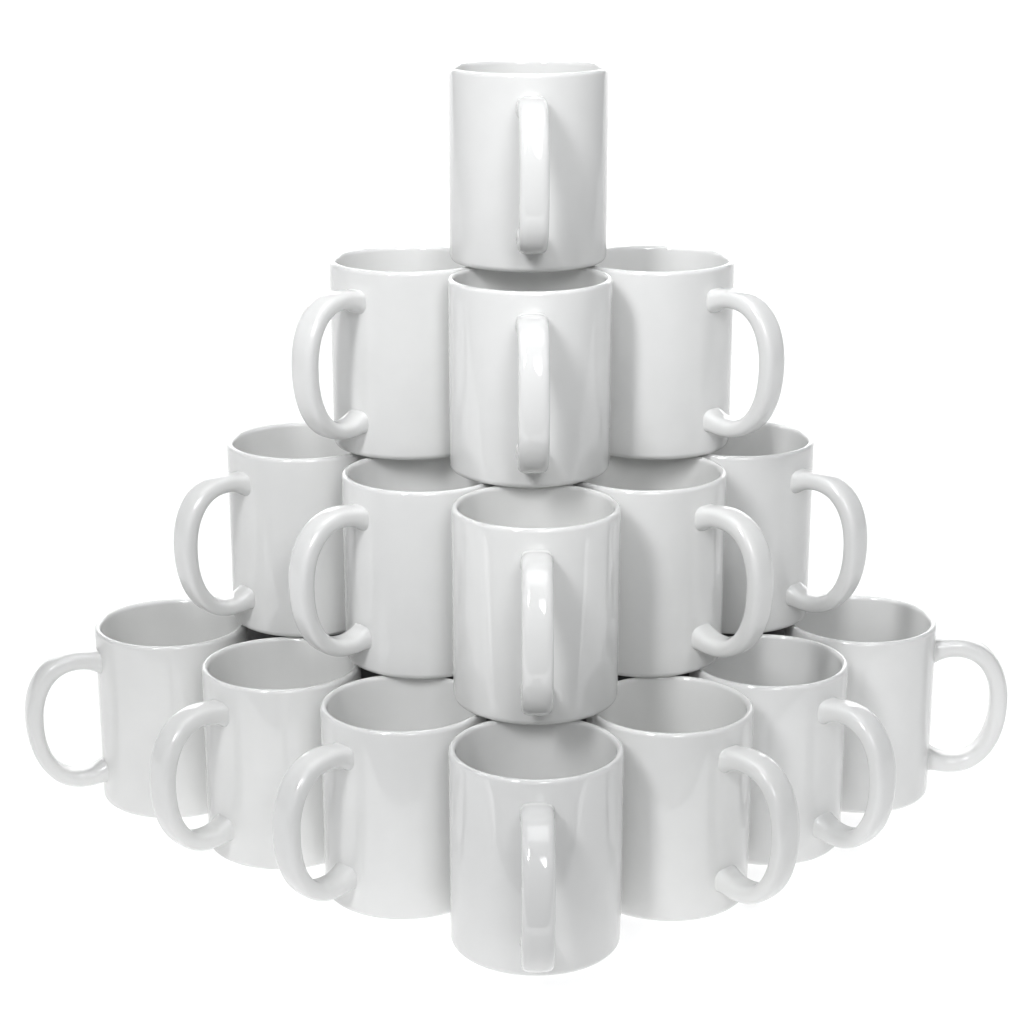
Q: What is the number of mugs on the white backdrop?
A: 16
